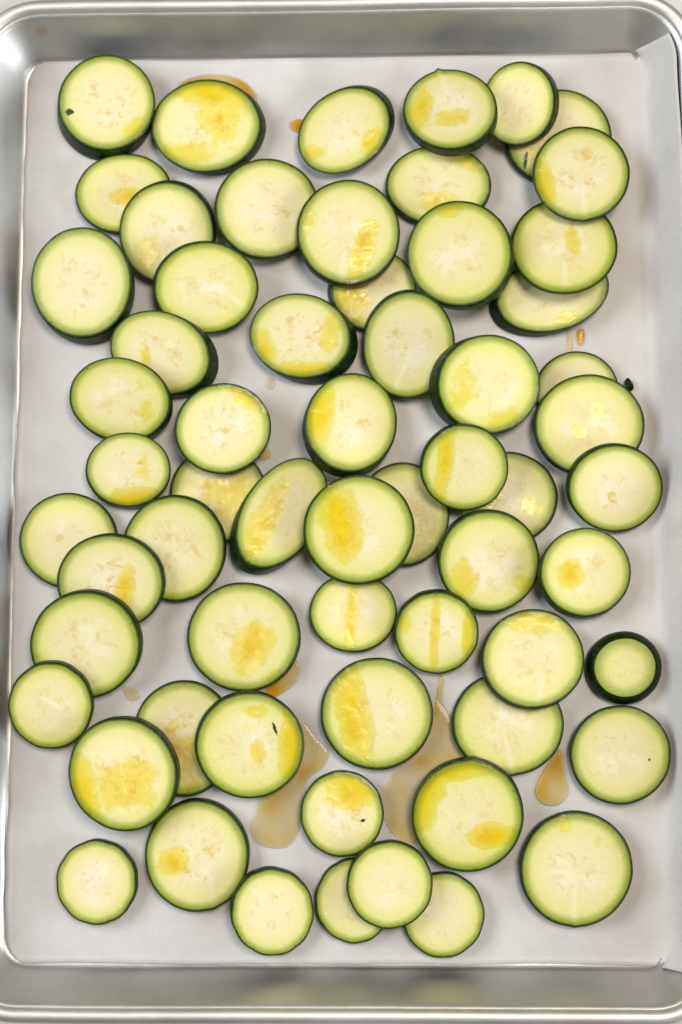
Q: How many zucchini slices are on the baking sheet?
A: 62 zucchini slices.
